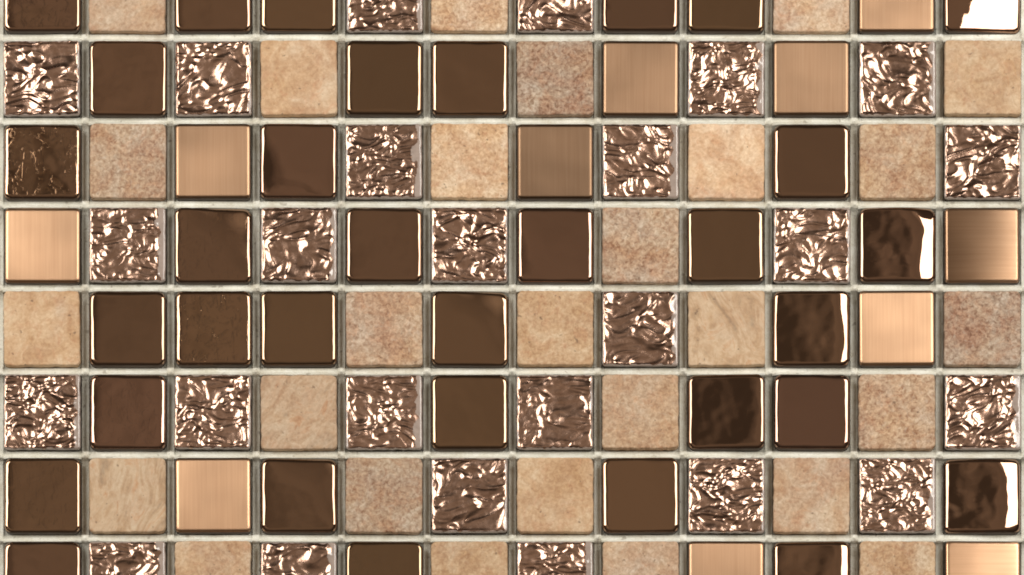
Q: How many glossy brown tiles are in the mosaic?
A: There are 33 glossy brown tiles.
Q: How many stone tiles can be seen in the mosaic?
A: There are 27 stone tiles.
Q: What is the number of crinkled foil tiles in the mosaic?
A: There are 25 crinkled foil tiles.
